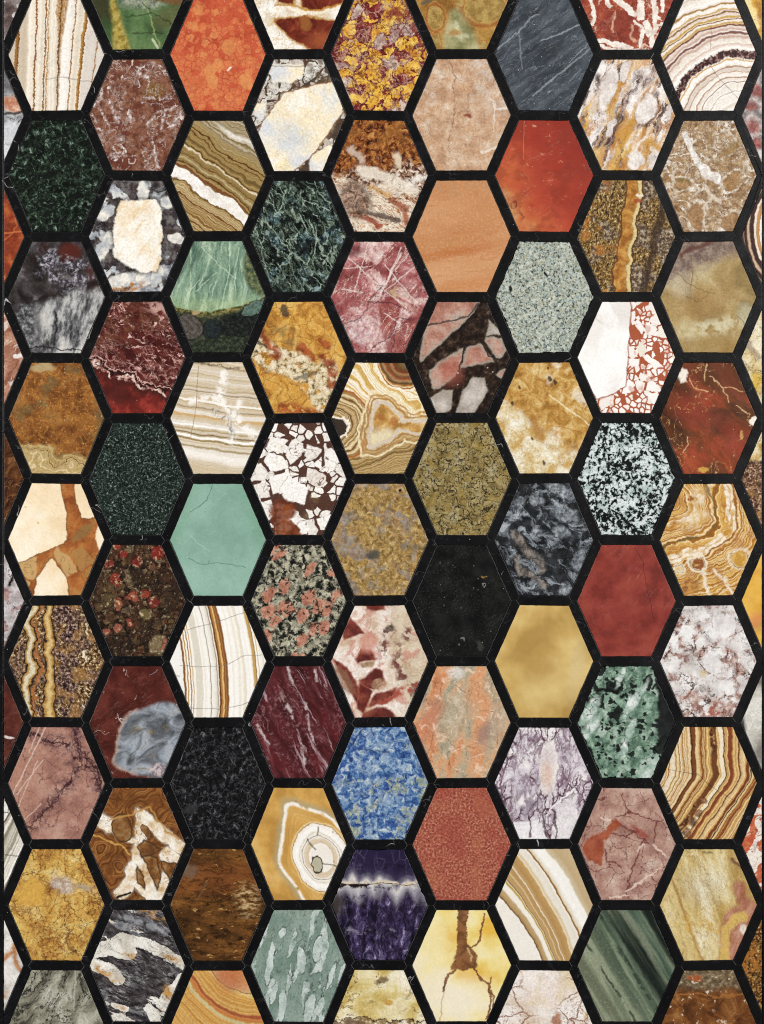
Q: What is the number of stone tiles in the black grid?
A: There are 99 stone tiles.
